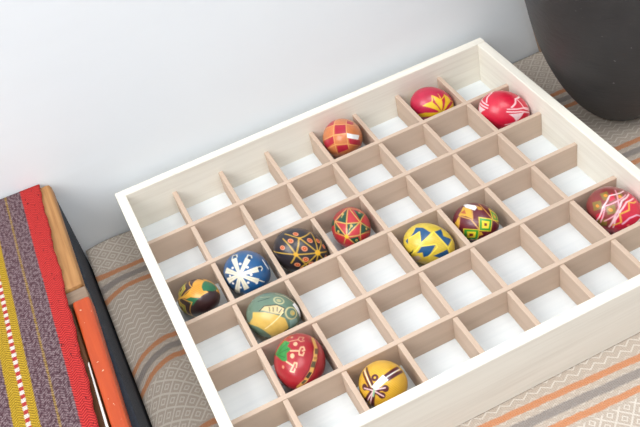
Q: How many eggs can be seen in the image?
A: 13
